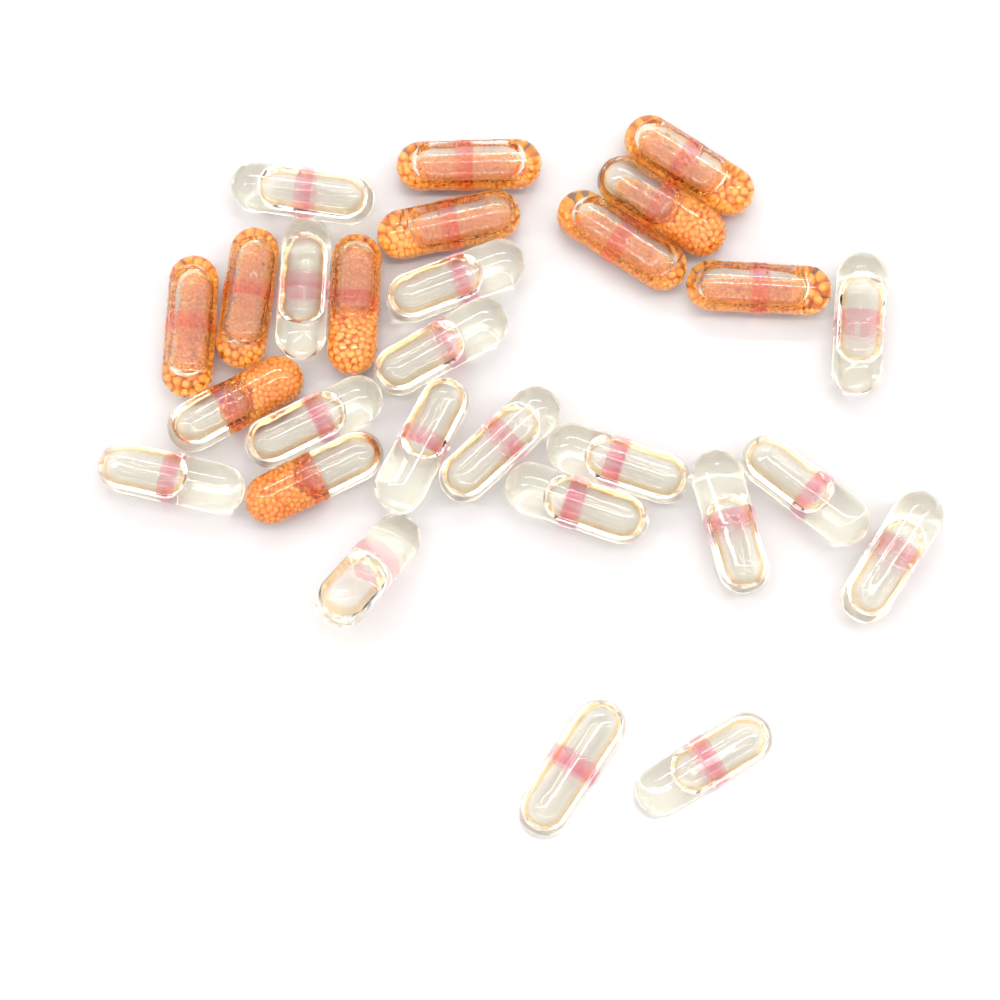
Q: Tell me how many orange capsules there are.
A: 11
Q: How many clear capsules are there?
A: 17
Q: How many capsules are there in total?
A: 28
